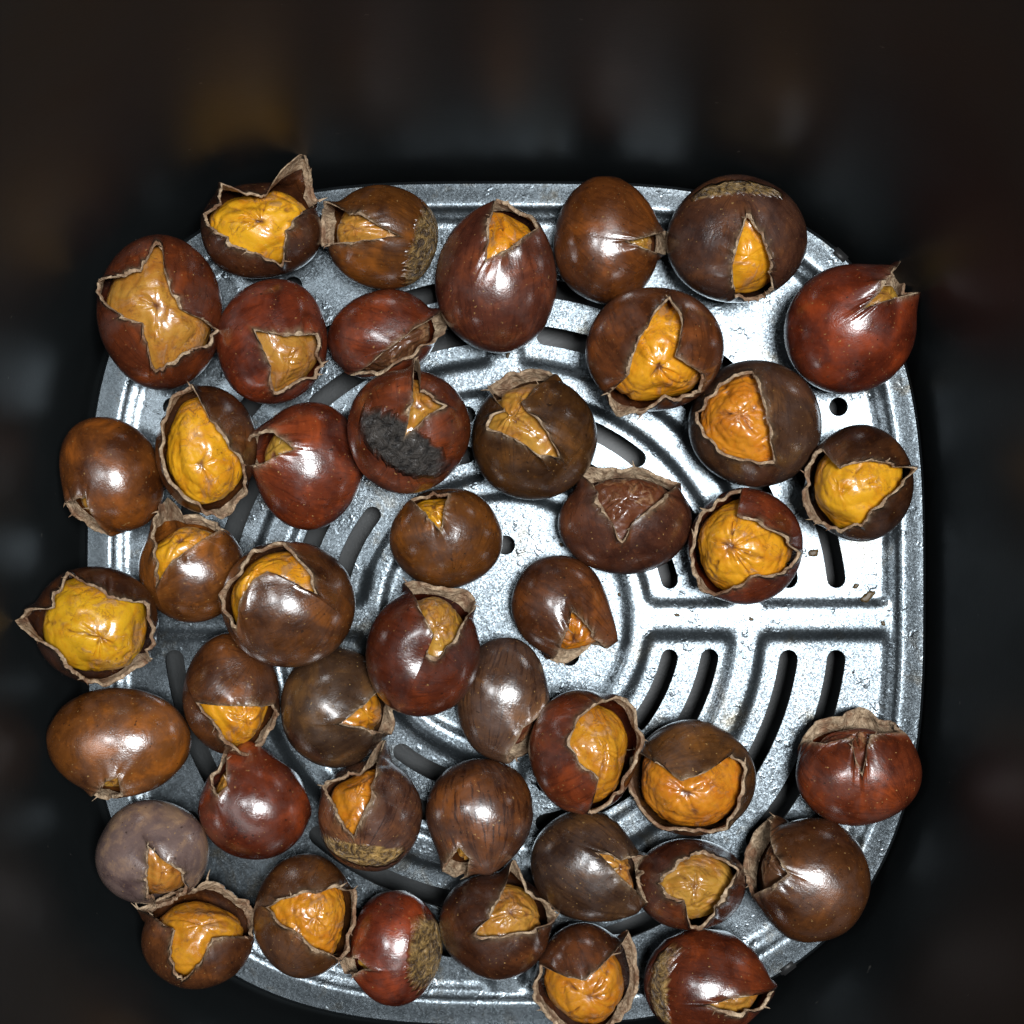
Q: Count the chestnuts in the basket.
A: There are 45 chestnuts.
